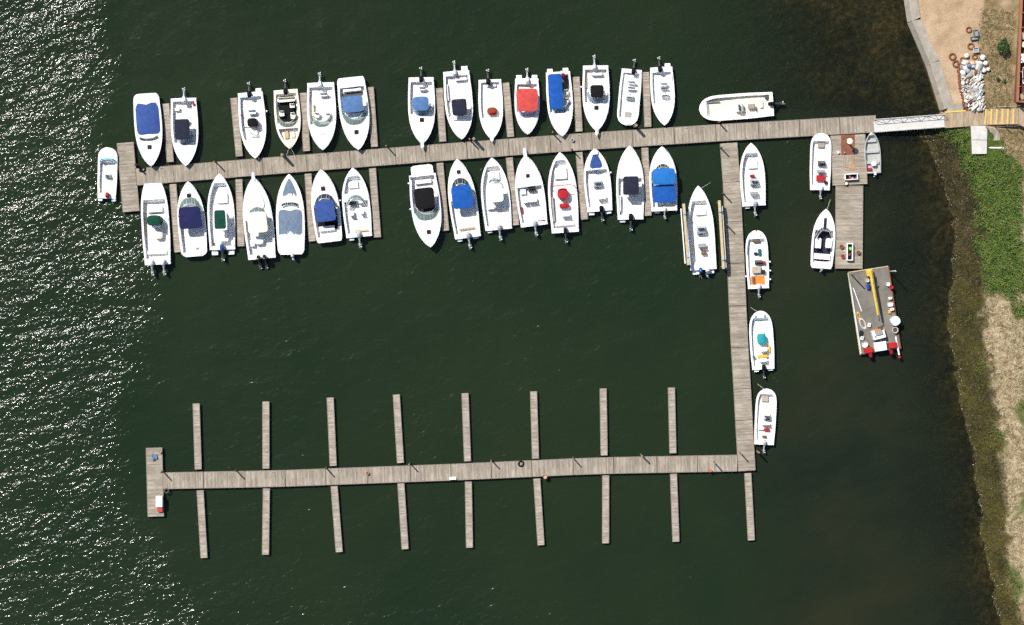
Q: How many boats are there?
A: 39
